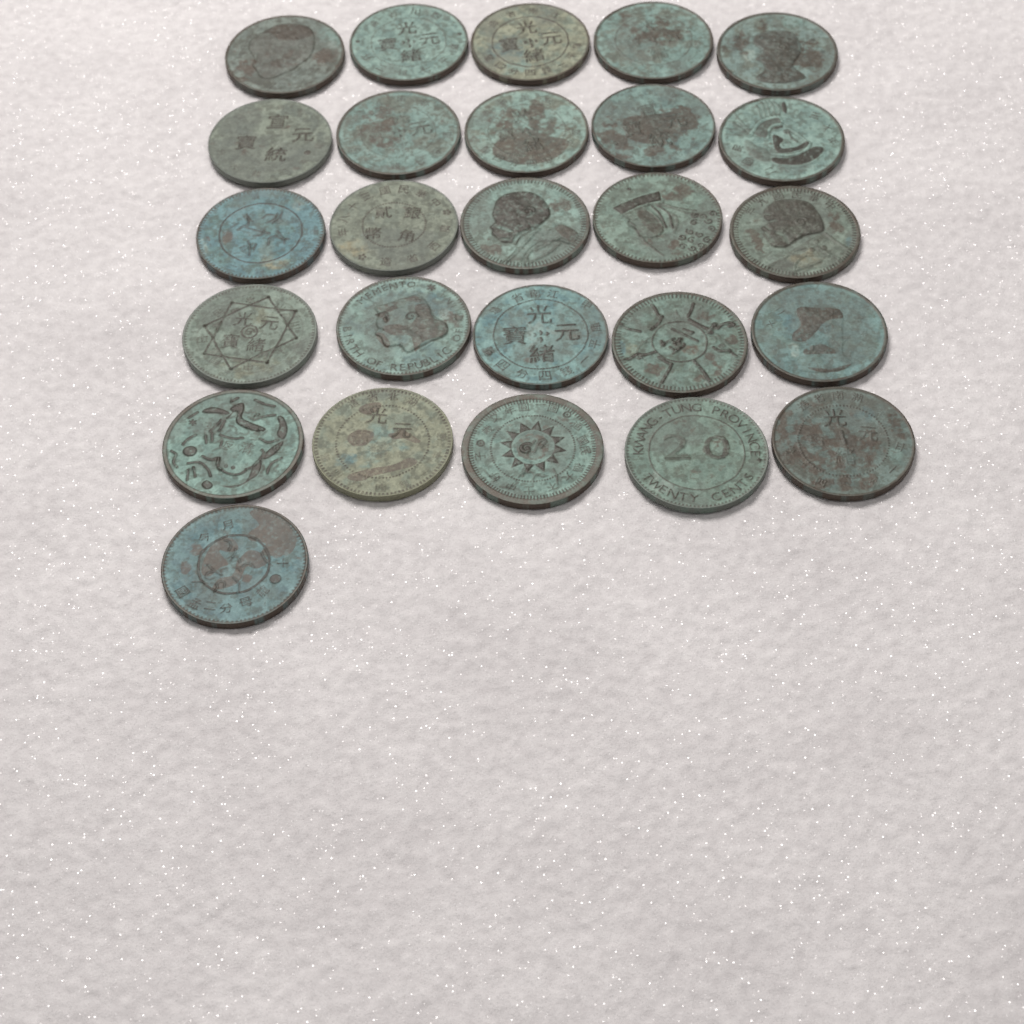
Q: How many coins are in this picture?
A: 26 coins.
